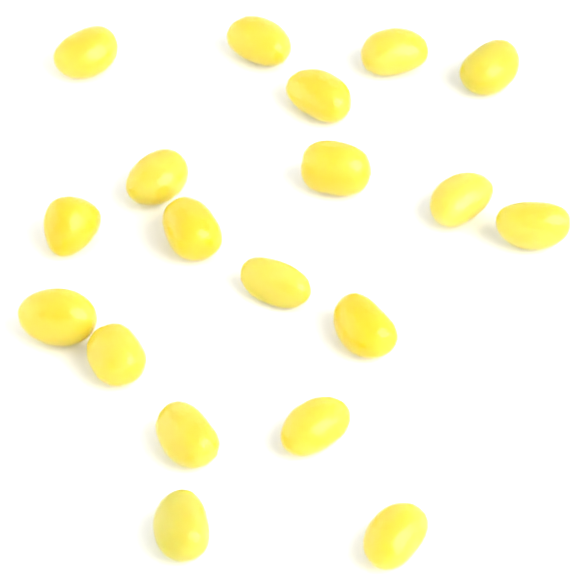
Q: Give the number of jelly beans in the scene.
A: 19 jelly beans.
